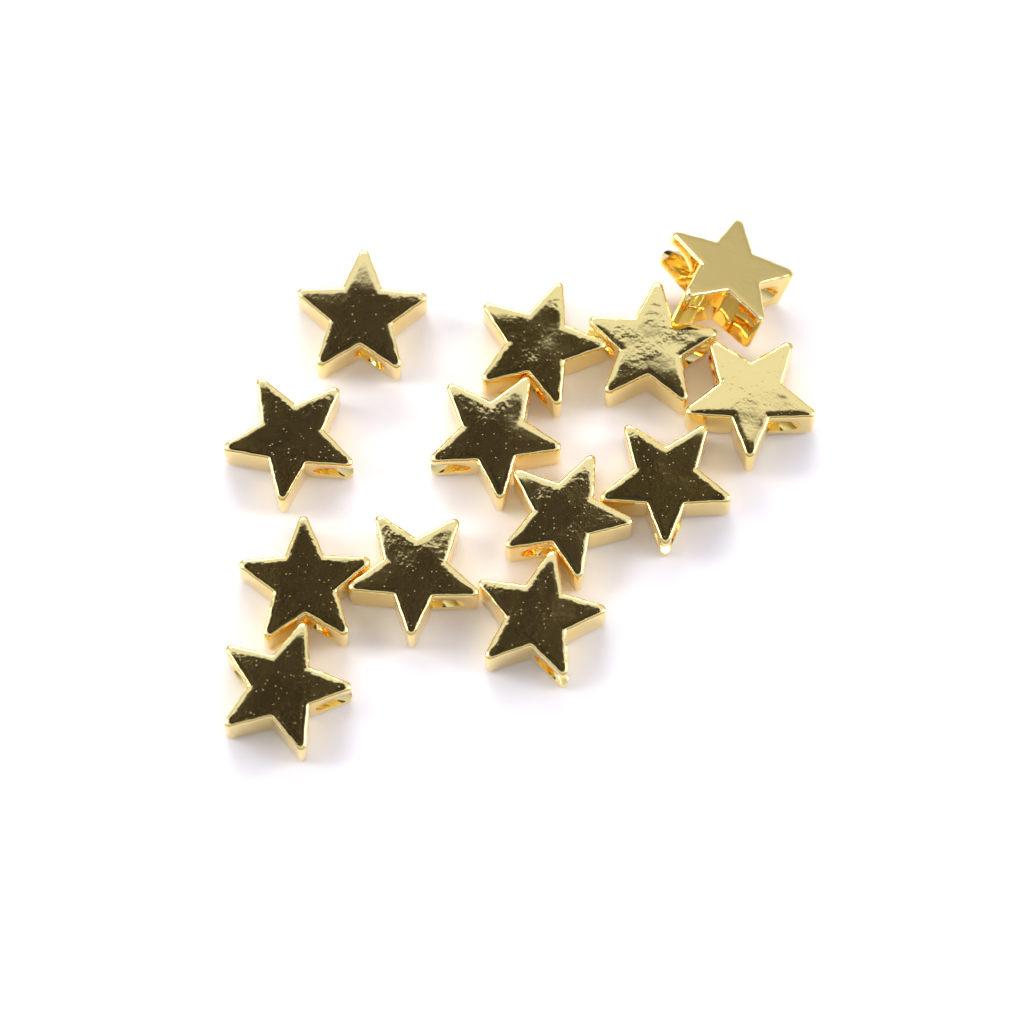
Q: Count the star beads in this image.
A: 13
